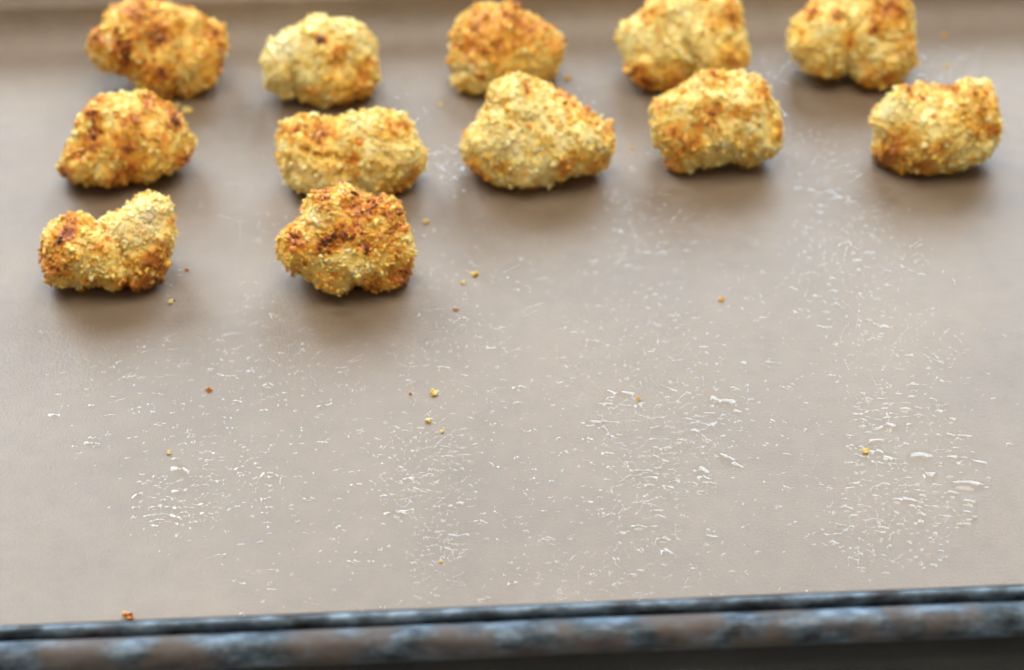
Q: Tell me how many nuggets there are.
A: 12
